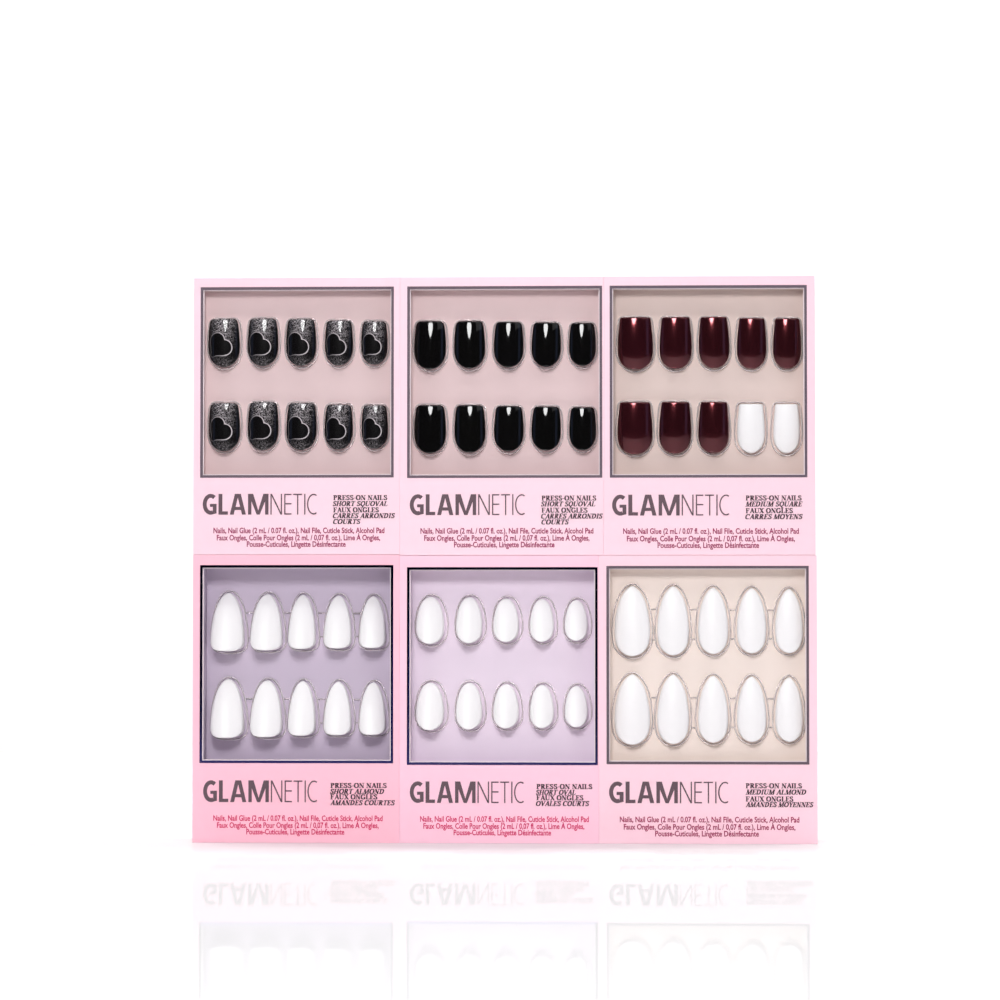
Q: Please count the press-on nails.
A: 28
